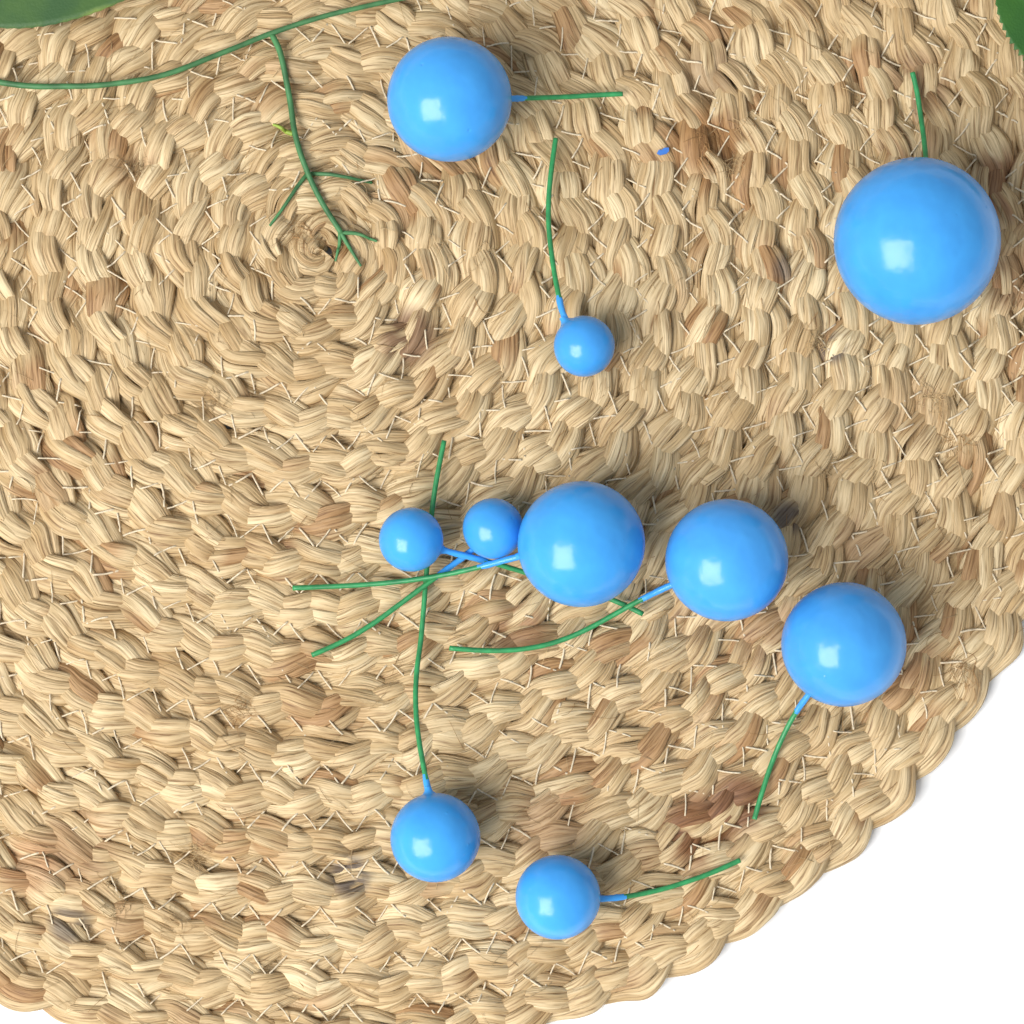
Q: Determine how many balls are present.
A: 10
